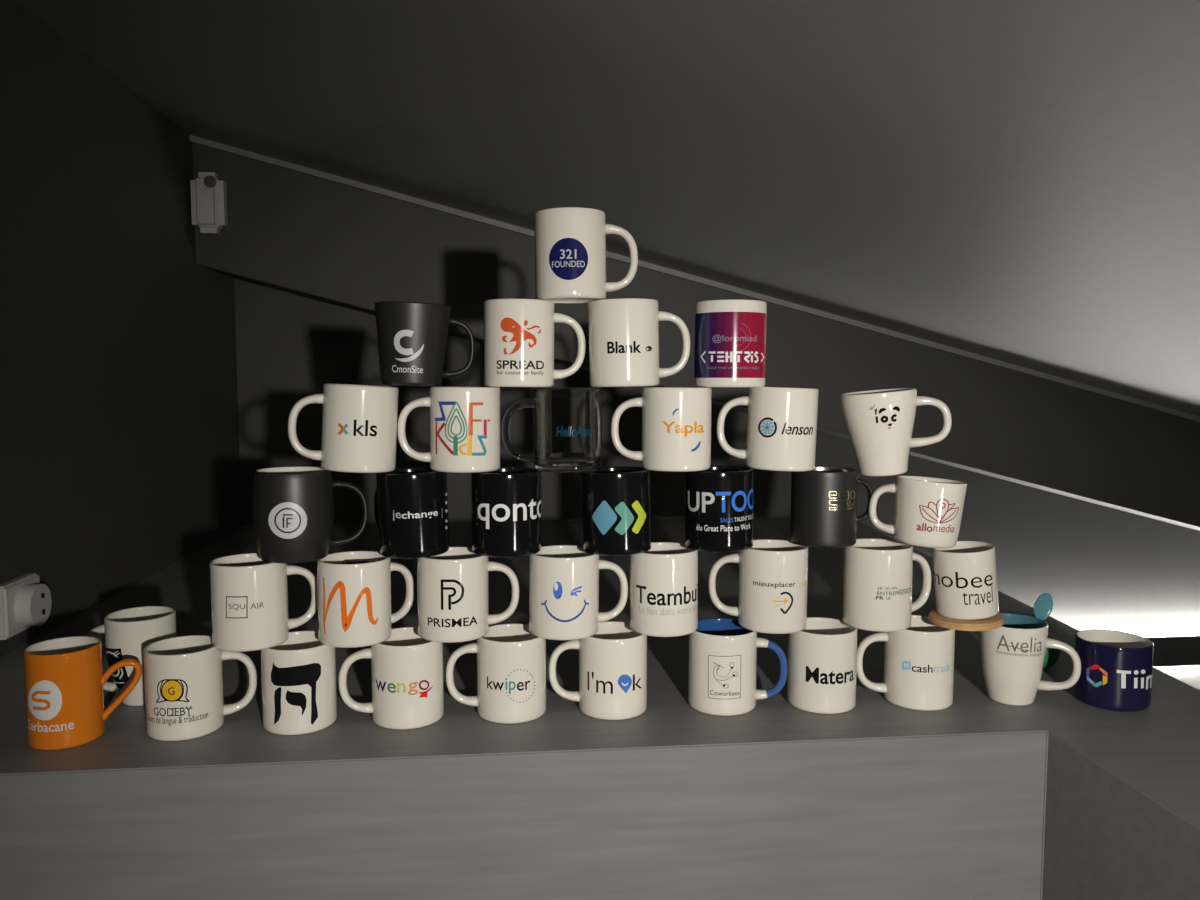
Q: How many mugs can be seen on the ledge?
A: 38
